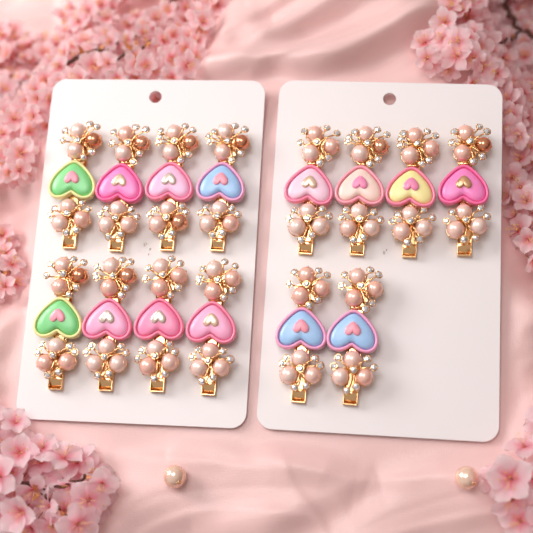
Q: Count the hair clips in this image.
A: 14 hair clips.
